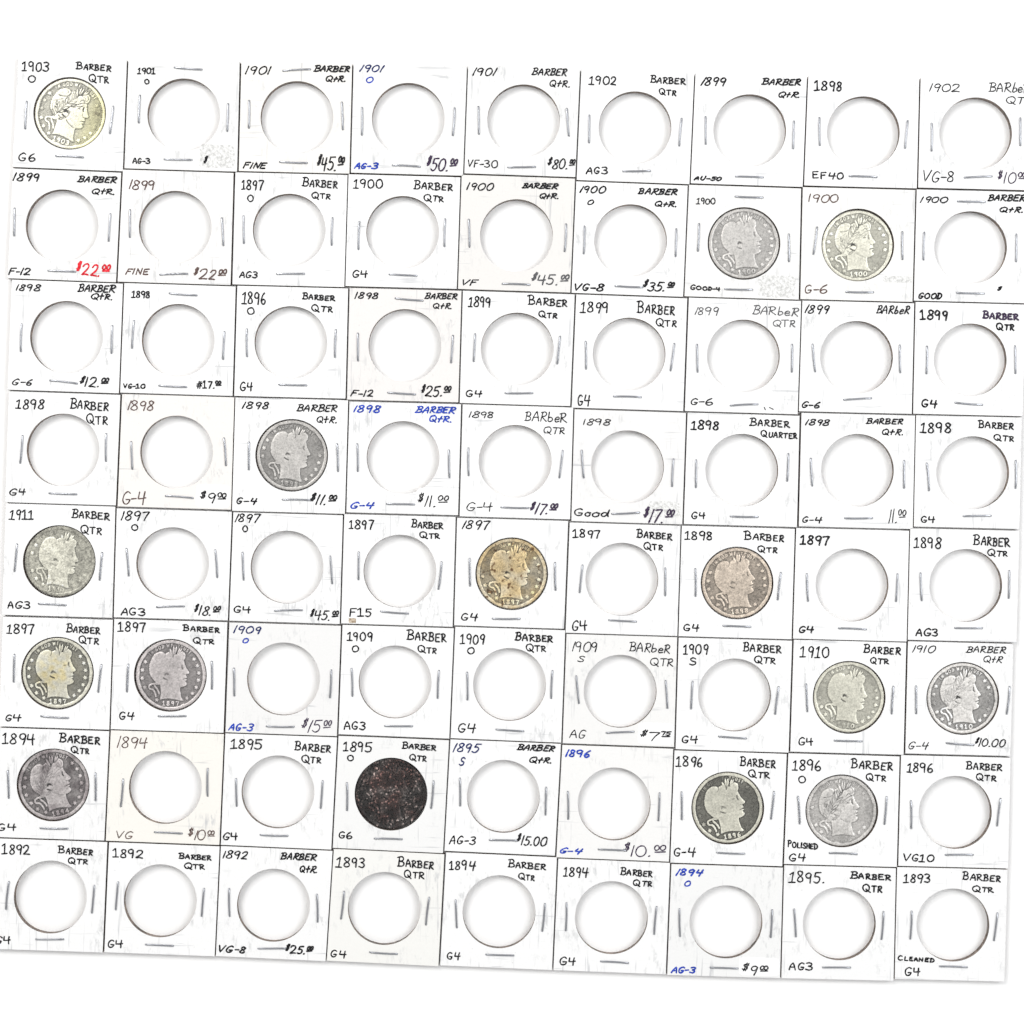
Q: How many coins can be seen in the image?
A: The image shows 15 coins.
